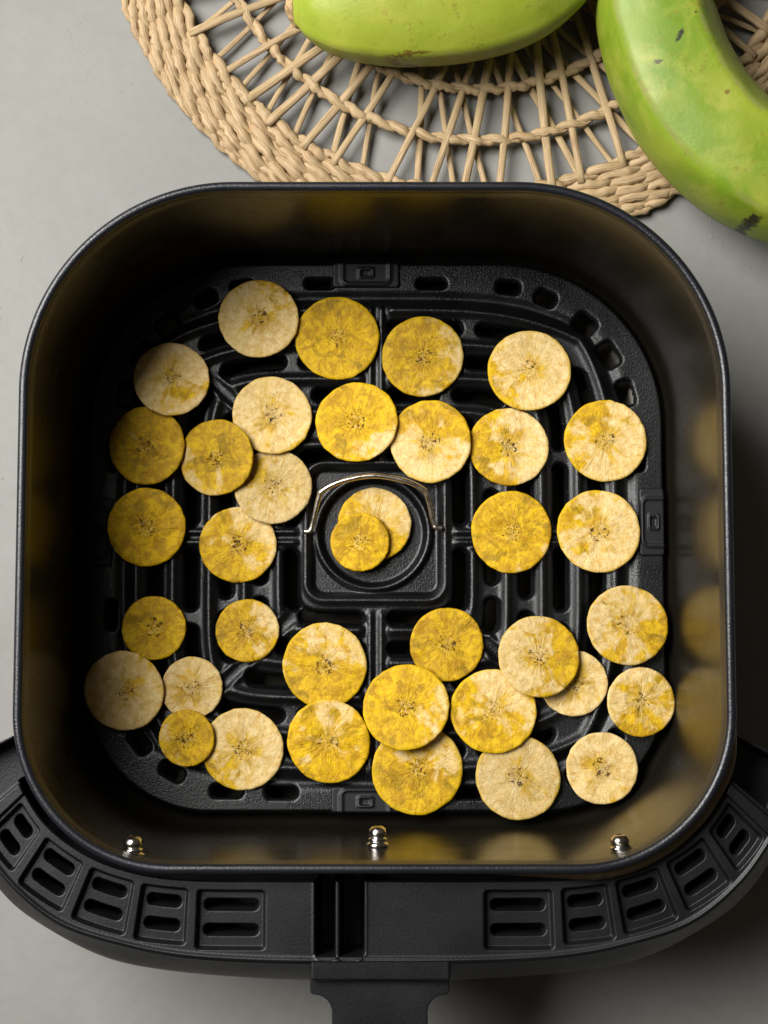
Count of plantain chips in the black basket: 37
